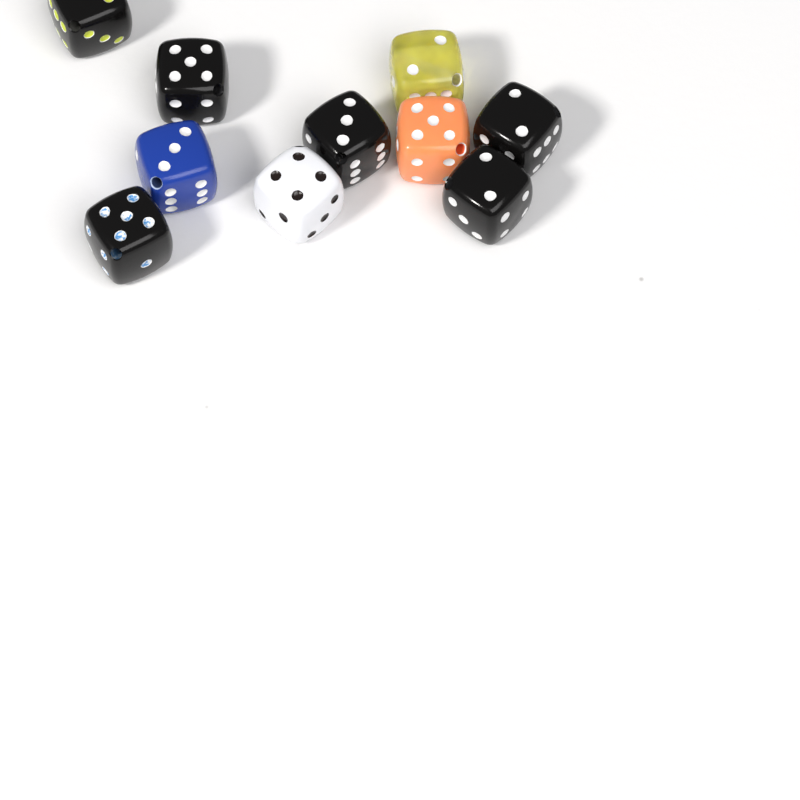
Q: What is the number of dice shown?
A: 10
